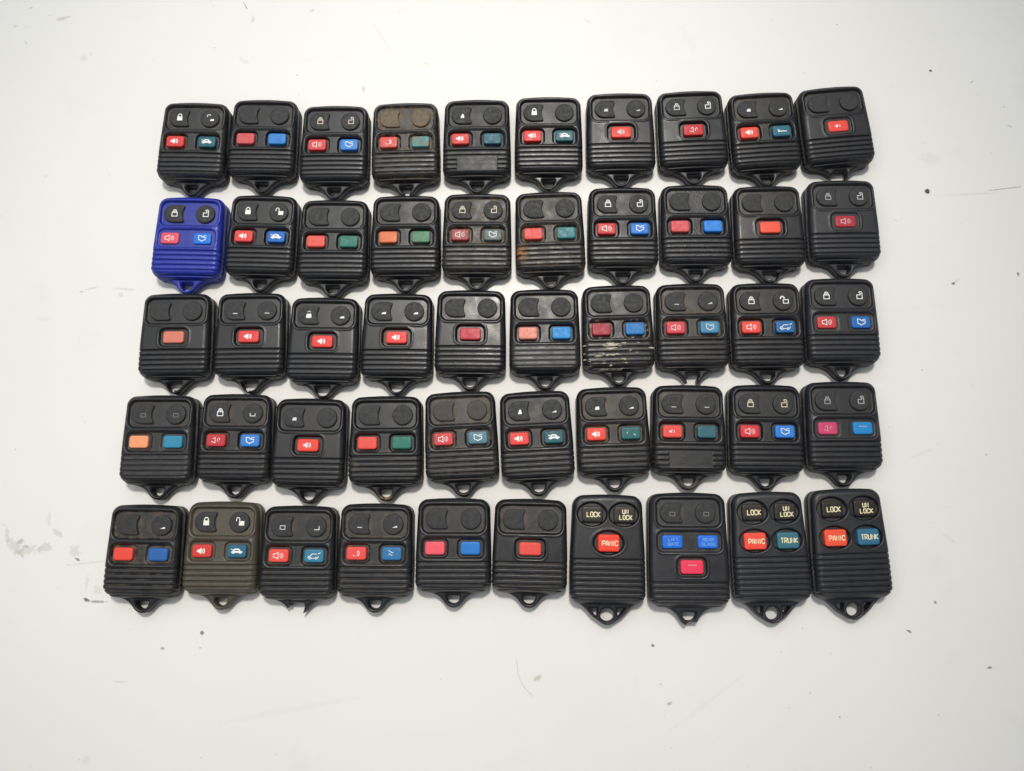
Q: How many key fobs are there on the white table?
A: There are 50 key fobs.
